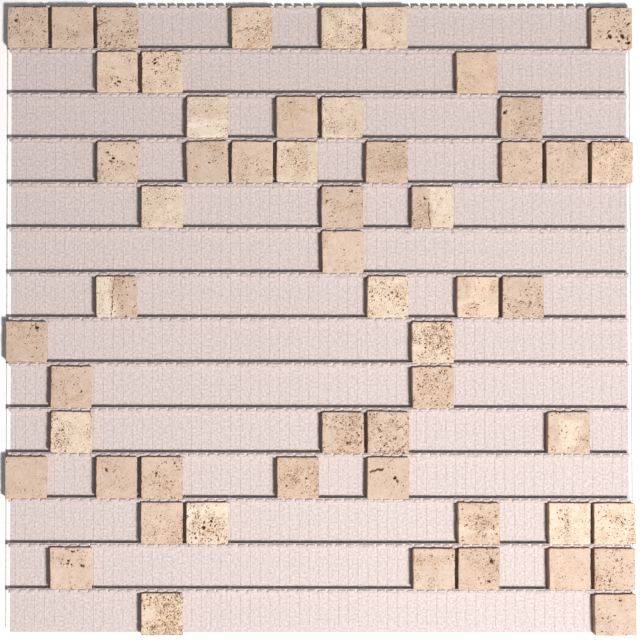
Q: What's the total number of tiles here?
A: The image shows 55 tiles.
